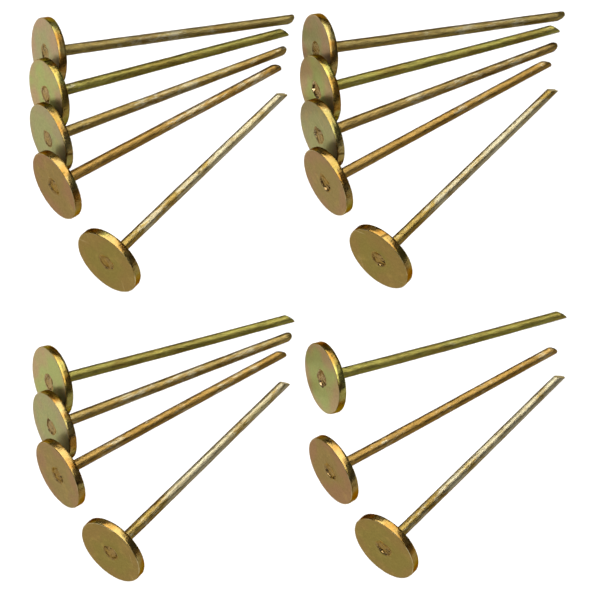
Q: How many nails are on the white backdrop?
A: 17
